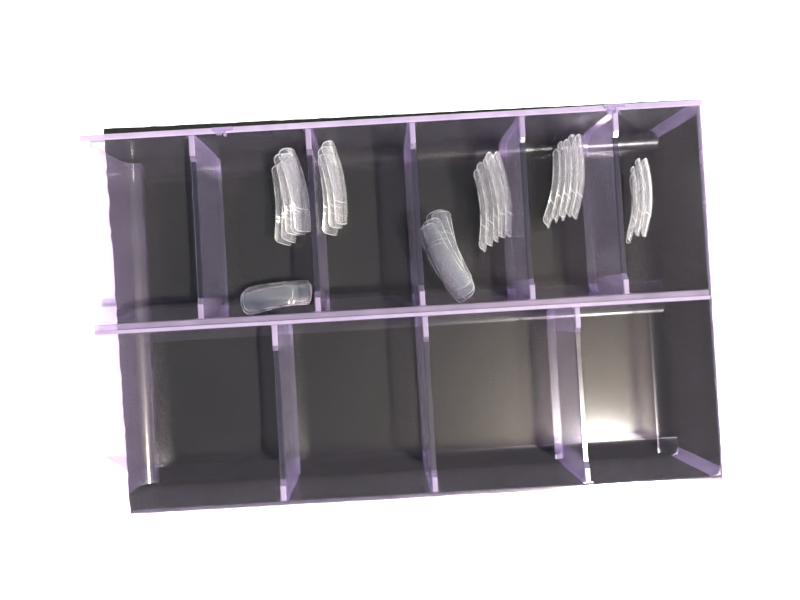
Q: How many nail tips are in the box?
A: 27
